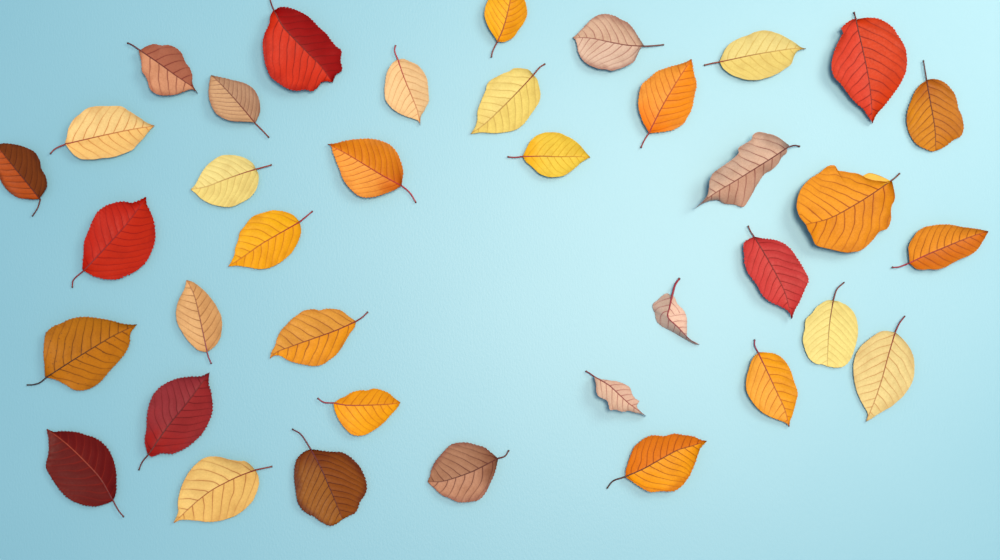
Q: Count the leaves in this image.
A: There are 37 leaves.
